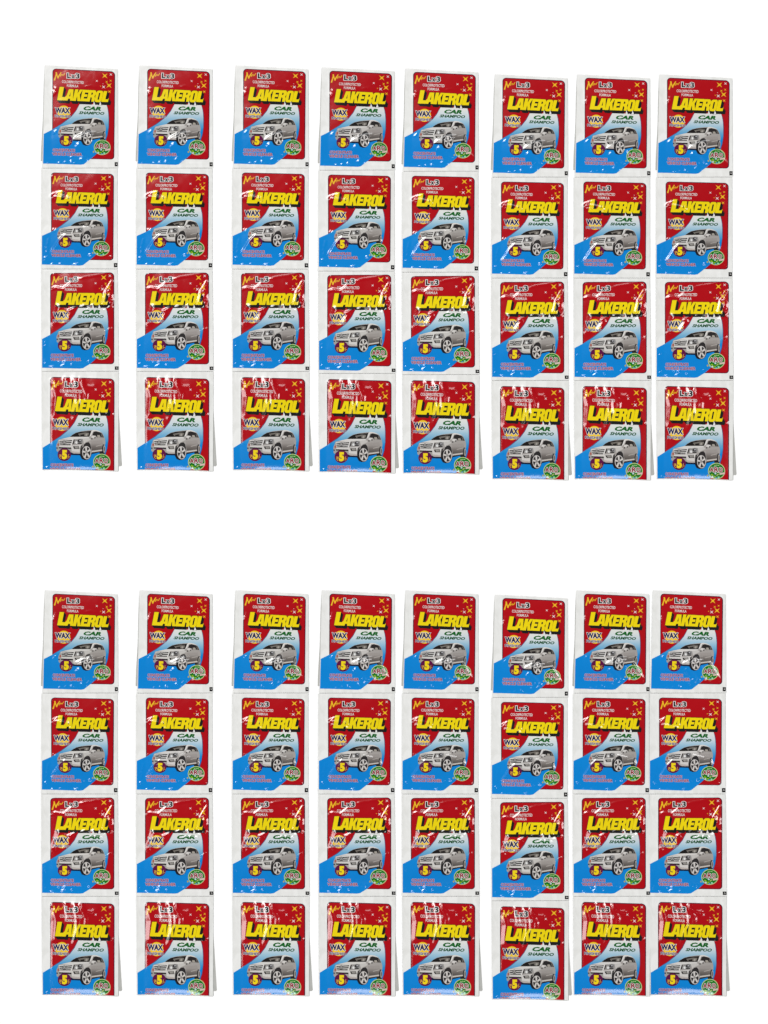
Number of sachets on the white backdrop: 64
